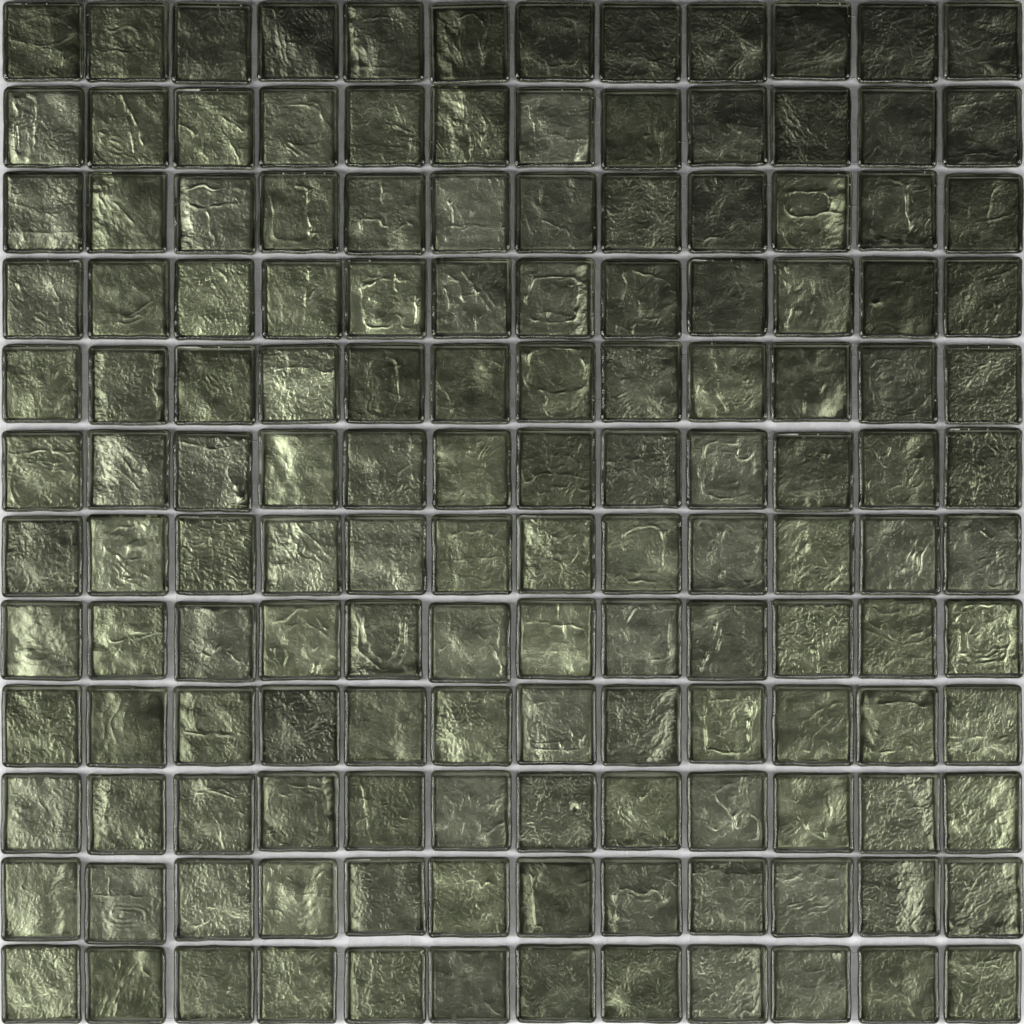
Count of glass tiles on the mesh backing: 144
